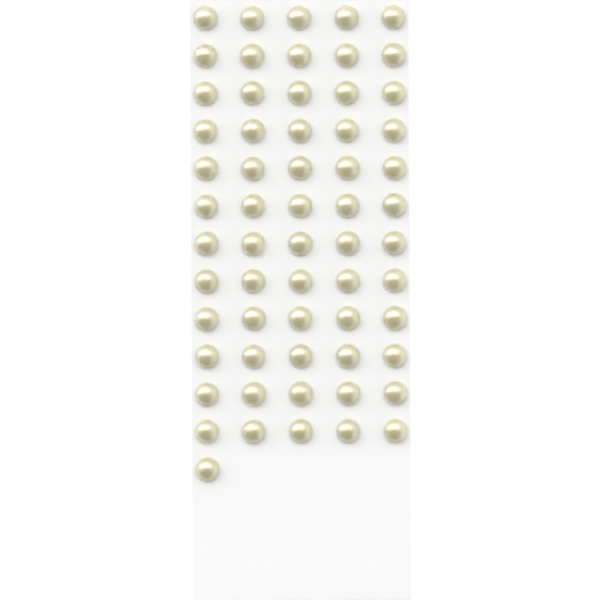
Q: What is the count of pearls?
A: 61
